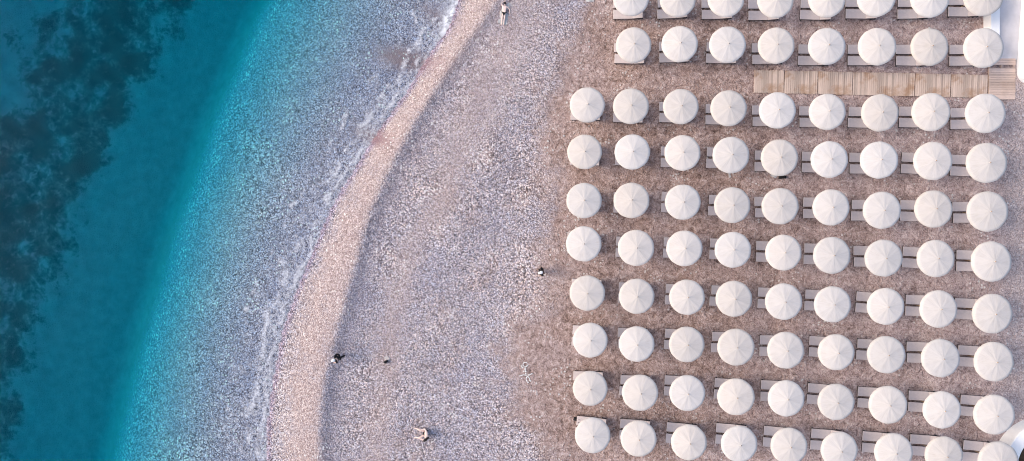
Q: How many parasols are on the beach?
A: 88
